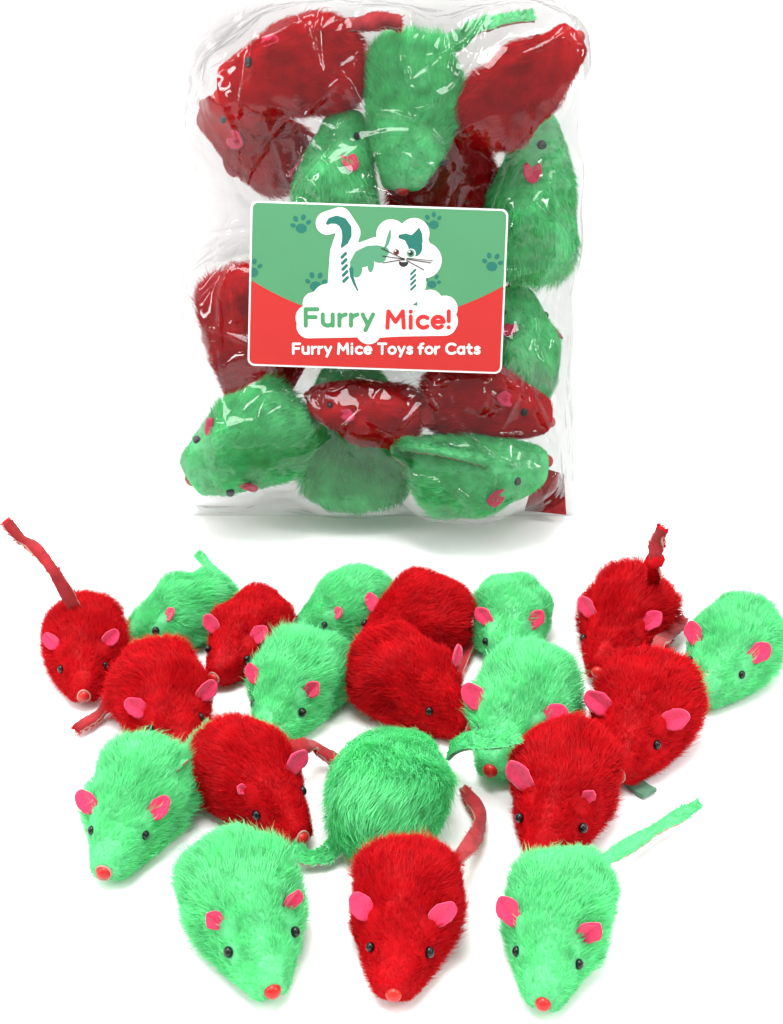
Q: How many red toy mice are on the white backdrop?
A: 17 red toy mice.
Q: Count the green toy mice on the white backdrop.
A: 17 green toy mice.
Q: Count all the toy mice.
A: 34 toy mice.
